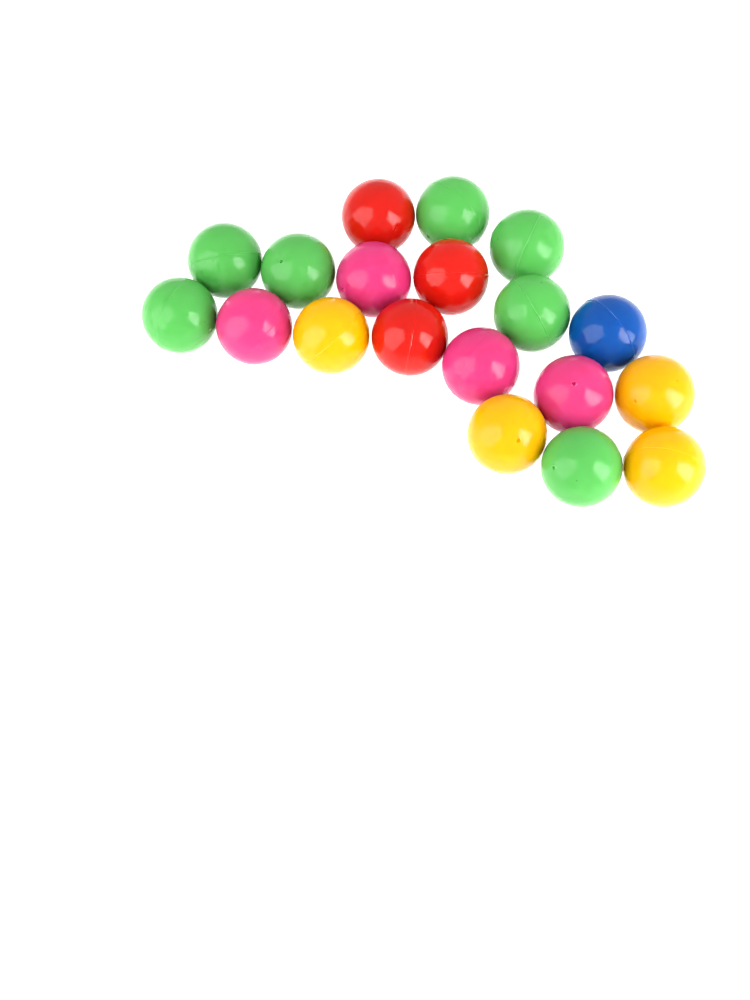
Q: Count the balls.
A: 19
